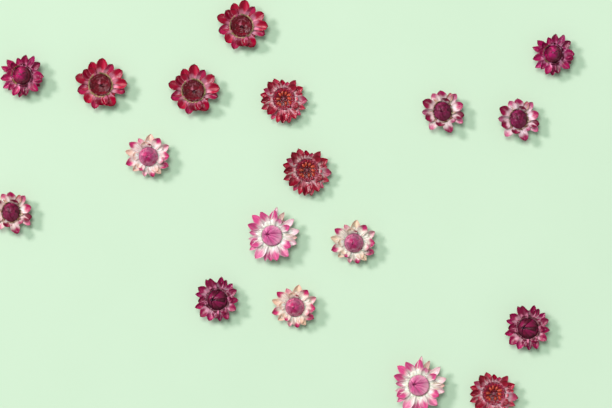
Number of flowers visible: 18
